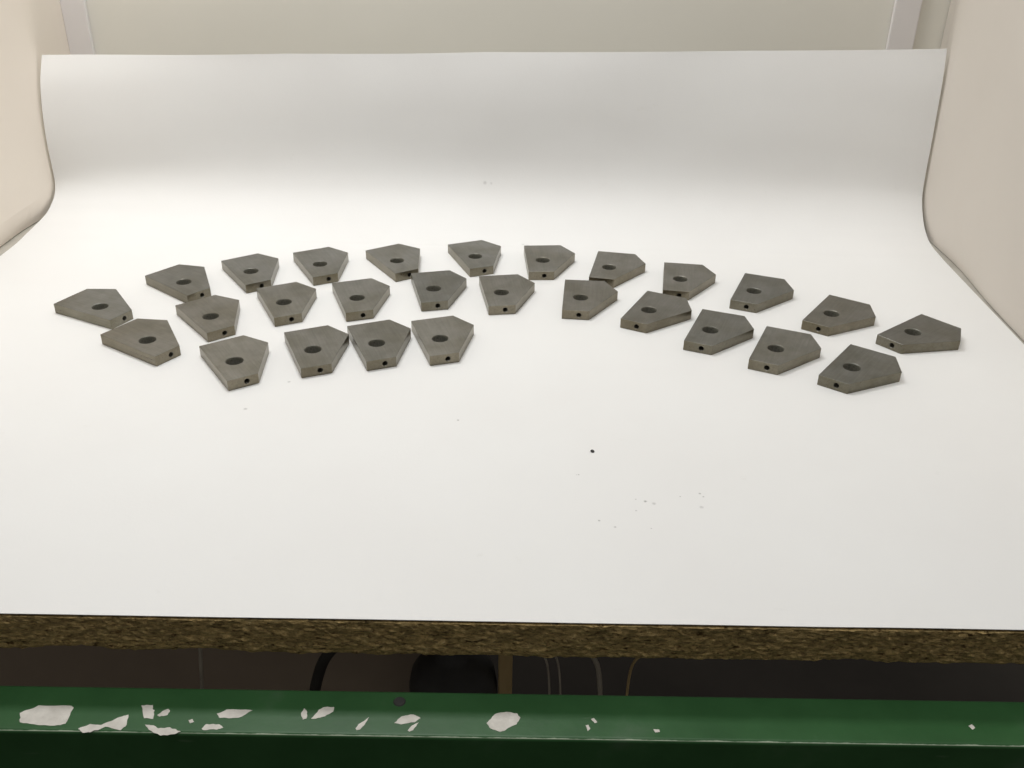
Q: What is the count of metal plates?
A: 27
